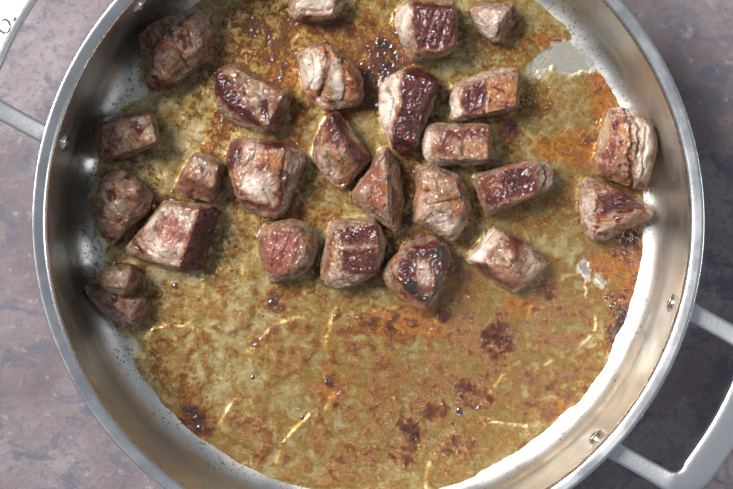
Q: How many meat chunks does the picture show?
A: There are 25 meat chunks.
